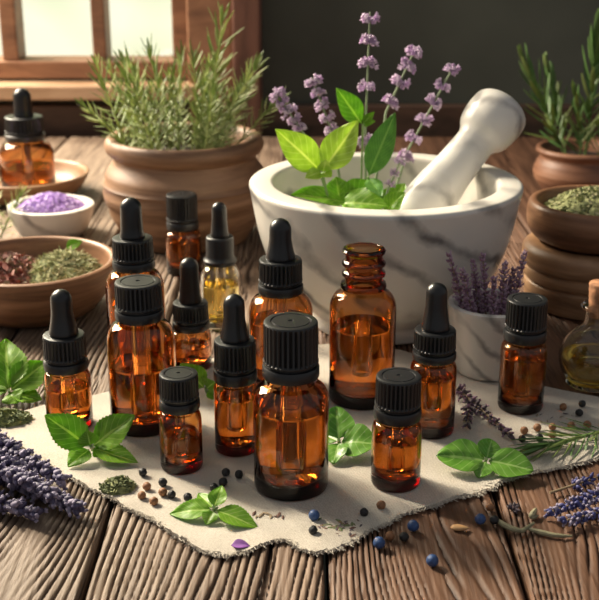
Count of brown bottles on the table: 14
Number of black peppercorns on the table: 16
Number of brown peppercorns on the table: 14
